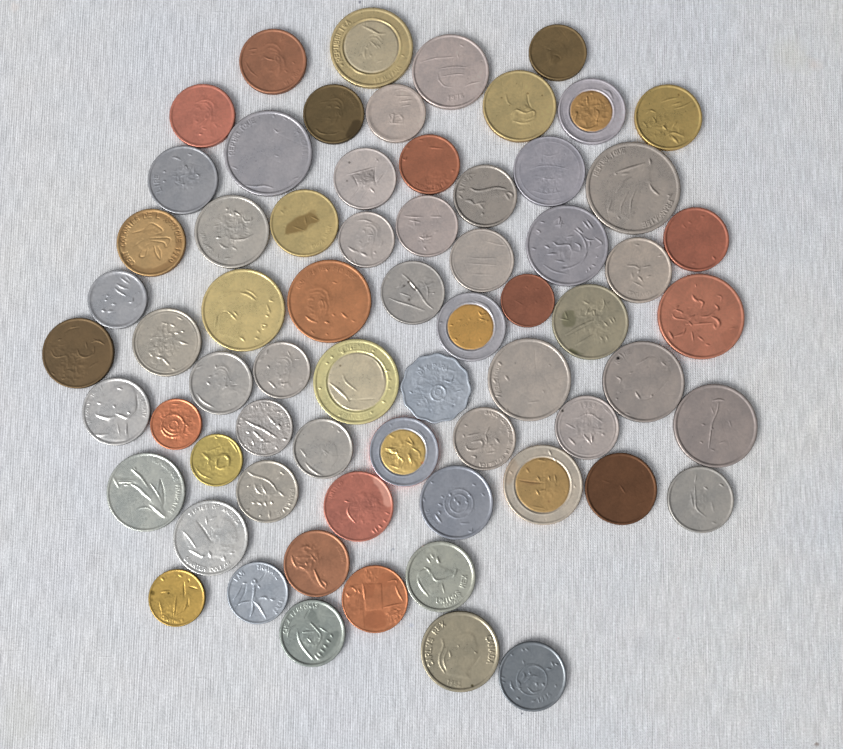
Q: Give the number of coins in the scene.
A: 67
